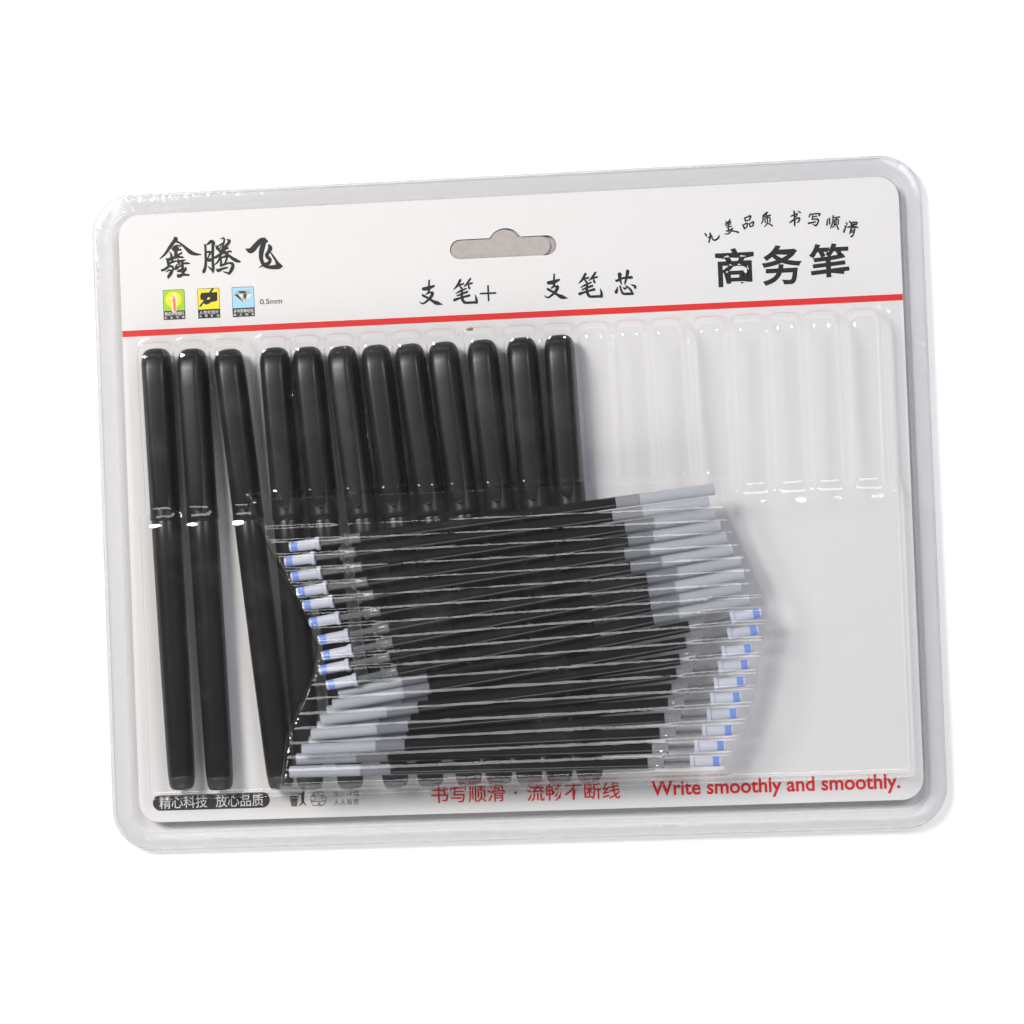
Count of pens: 12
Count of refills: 20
